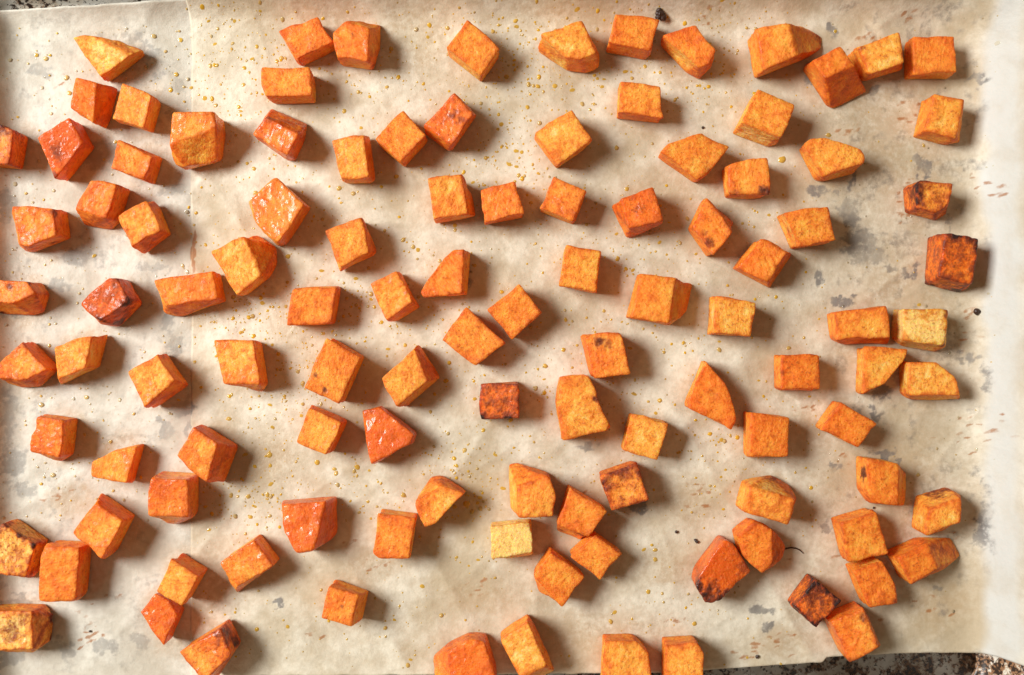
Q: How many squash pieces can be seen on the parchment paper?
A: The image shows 111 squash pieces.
